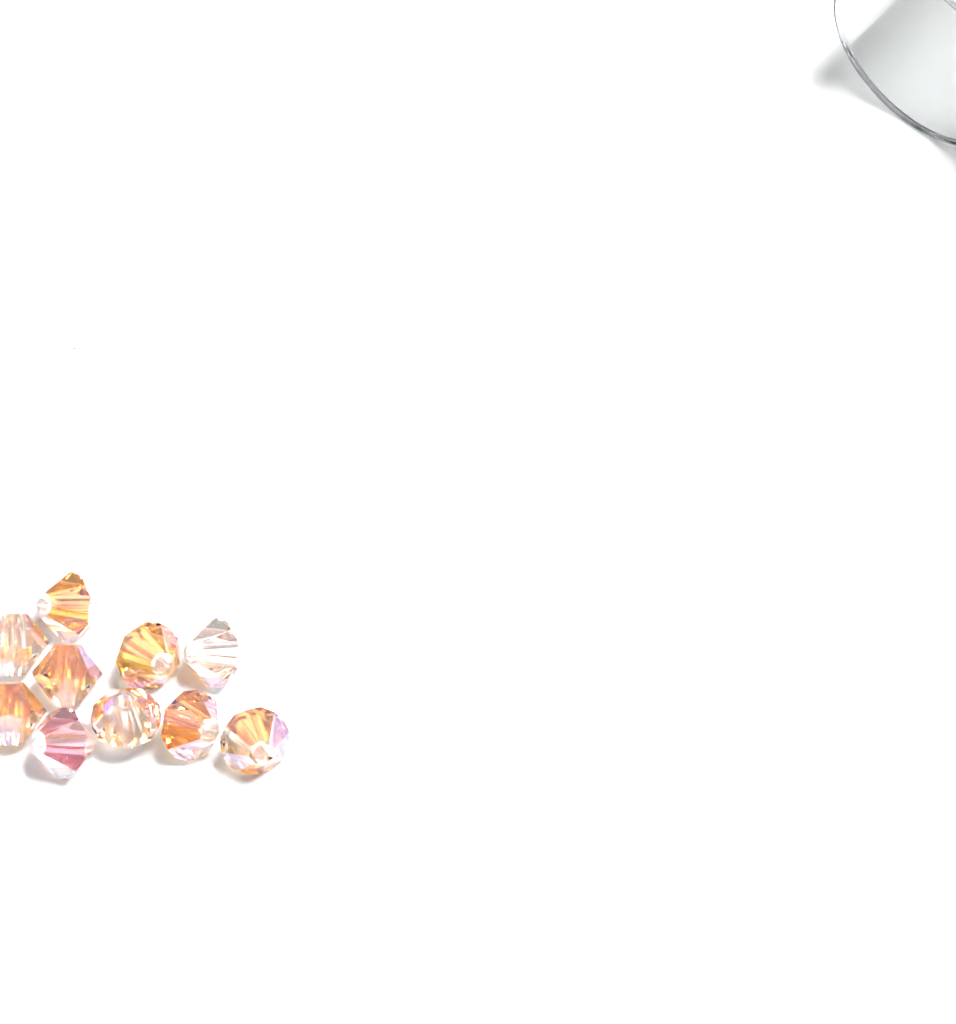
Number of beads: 10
